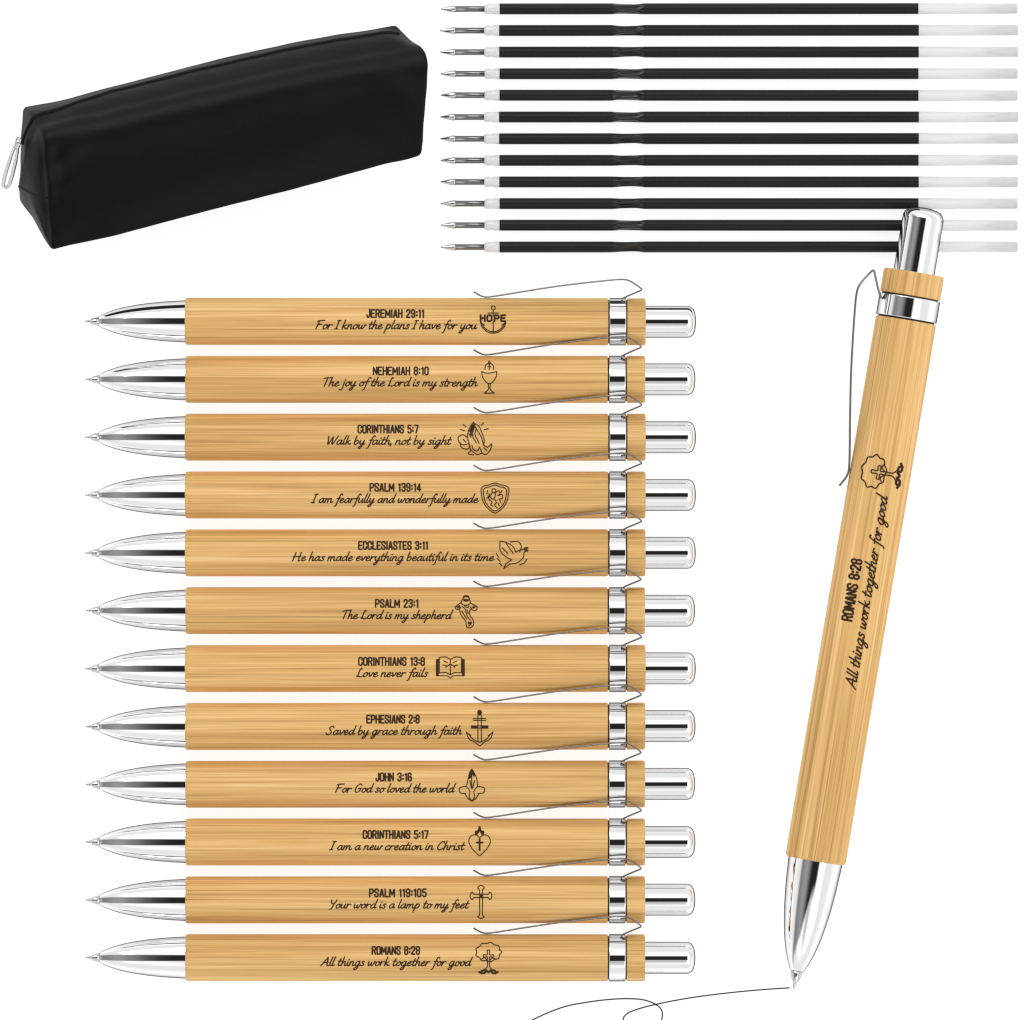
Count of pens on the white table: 13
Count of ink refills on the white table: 12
